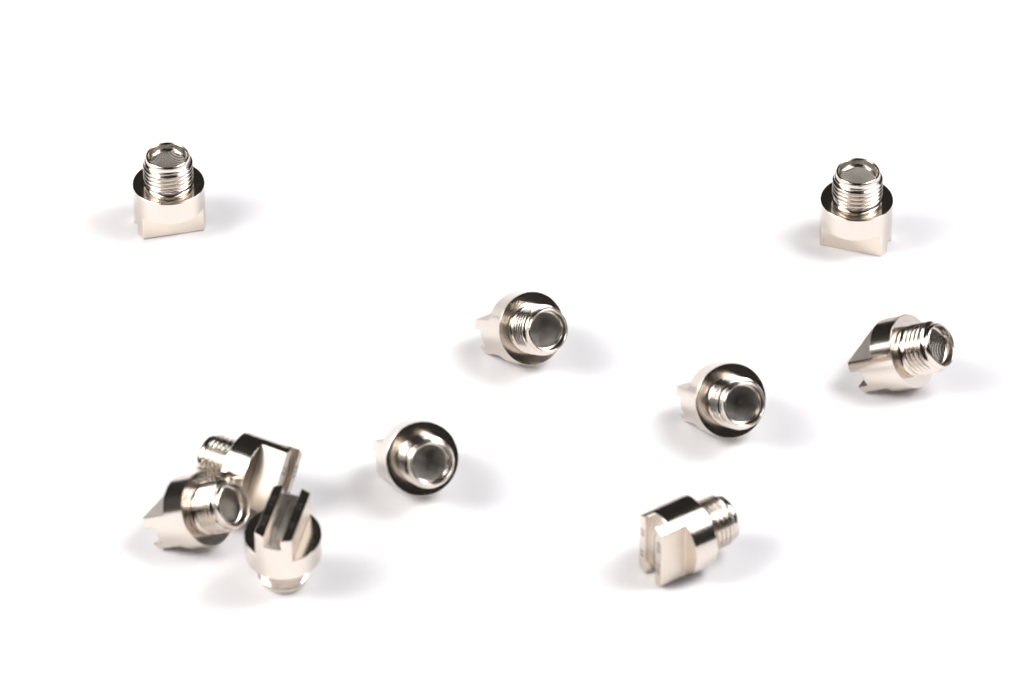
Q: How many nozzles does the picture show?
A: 10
